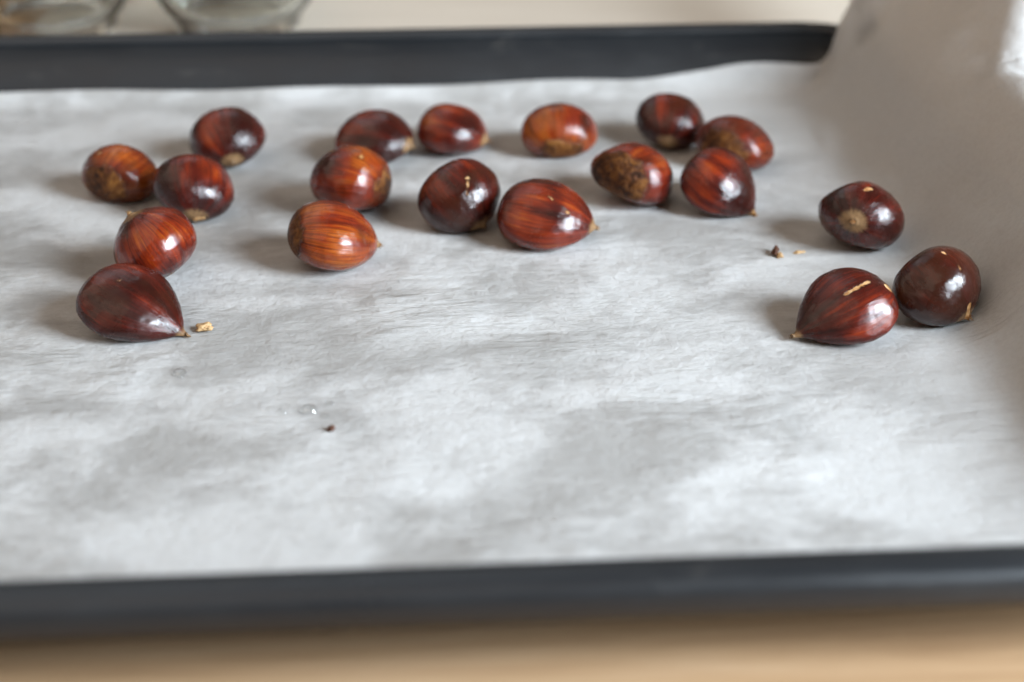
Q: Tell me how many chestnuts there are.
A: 19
